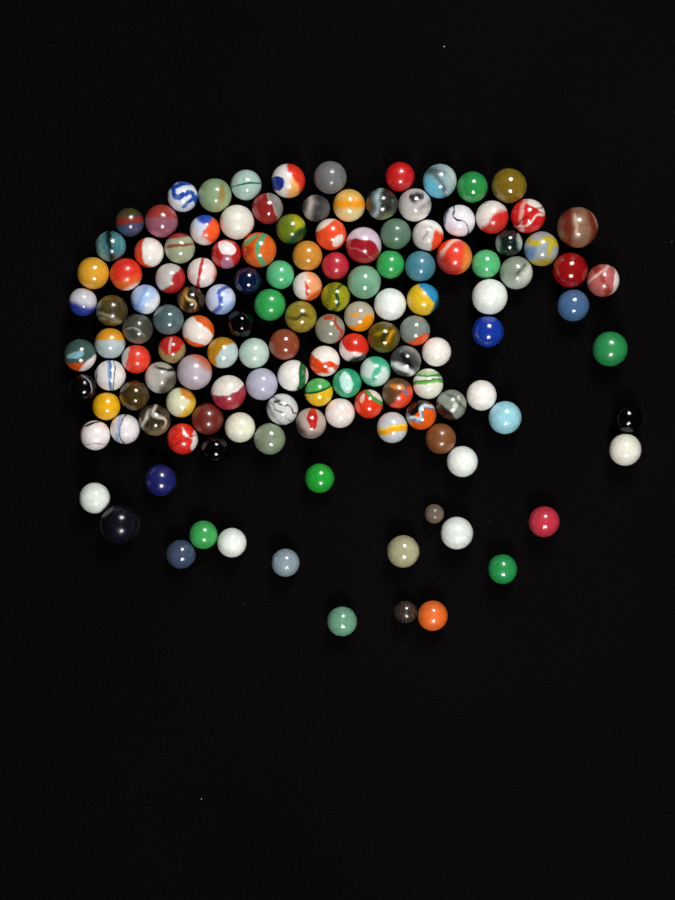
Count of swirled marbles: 79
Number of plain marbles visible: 57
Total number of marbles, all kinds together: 136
